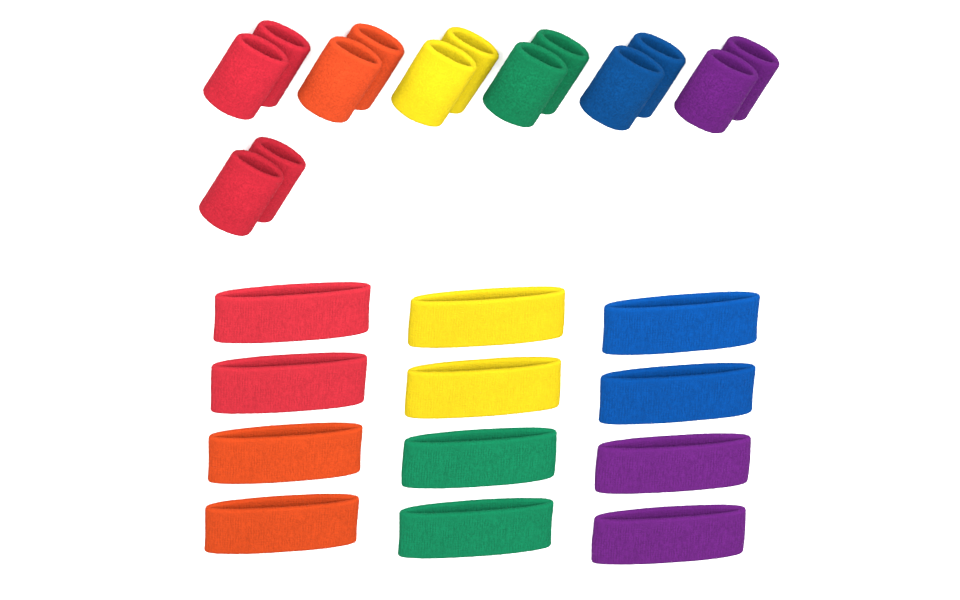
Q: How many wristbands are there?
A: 14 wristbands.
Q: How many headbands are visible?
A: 12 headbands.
